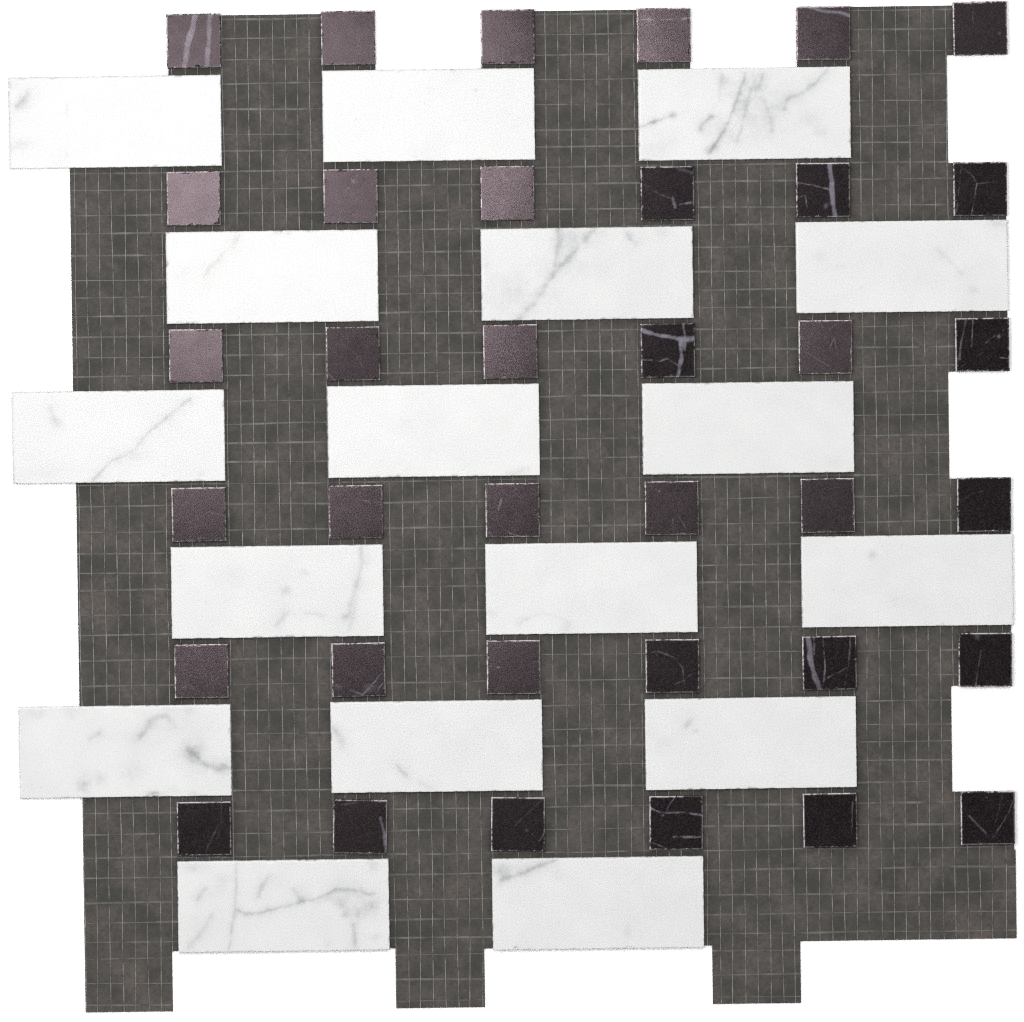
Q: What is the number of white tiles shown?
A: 17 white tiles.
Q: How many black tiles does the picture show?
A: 36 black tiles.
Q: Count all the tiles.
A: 53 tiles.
